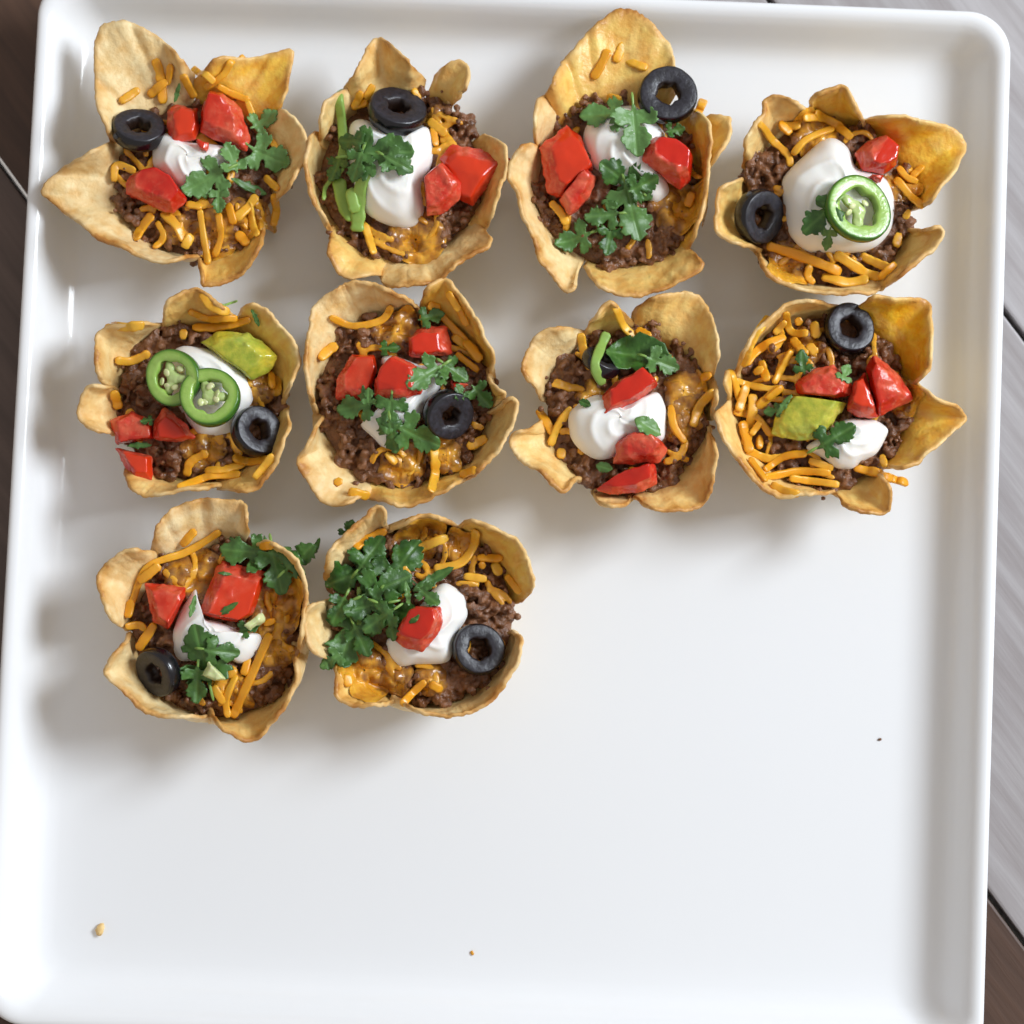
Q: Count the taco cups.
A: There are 10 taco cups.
